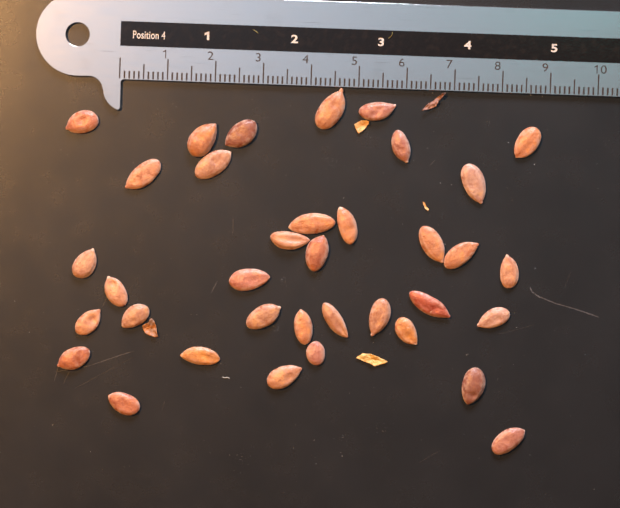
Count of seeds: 36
